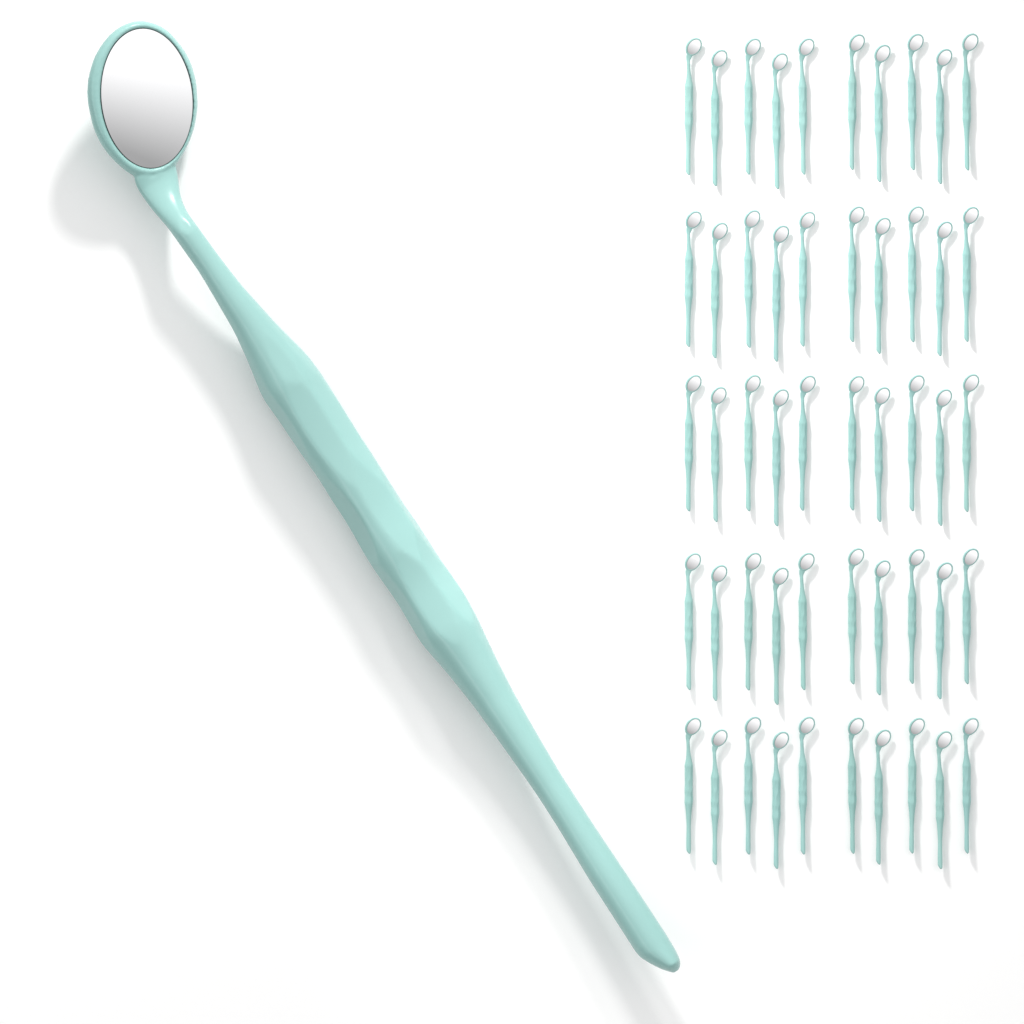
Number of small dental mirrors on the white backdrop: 50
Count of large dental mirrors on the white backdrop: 1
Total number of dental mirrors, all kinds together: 51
